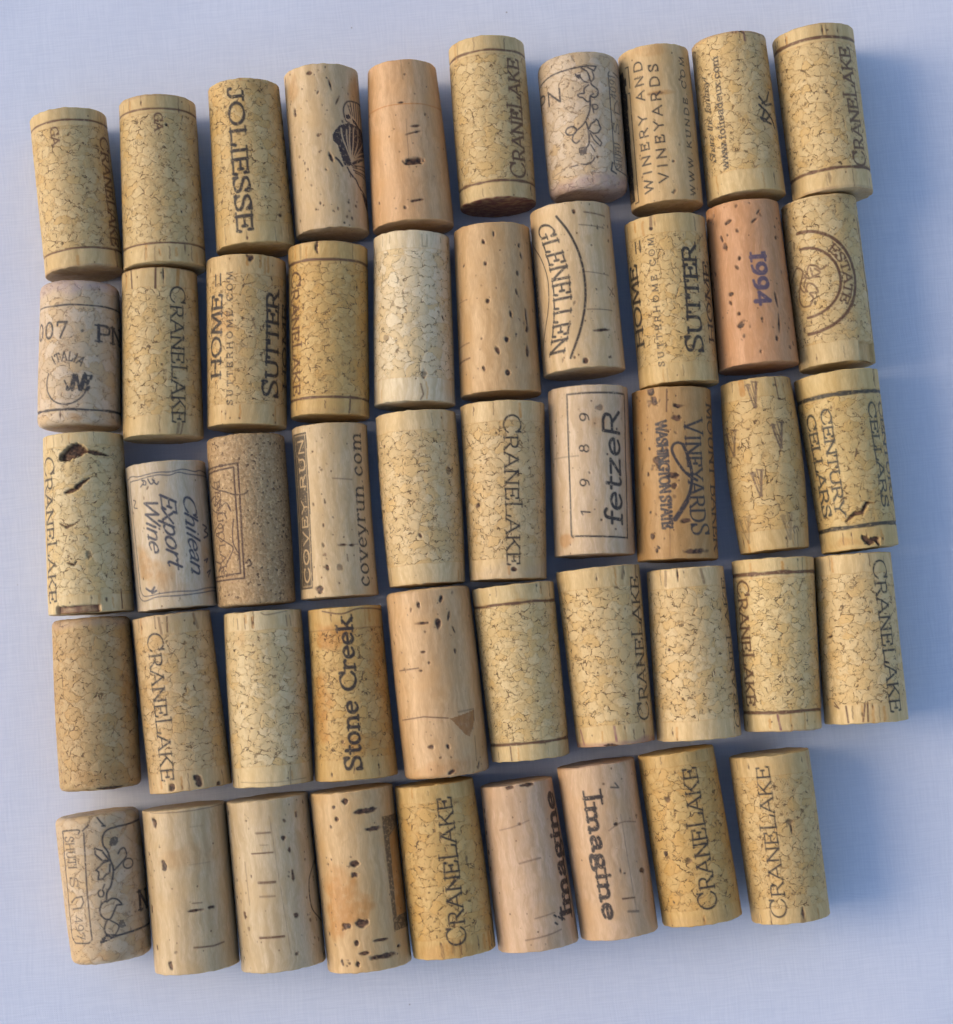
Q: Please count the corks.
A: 49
